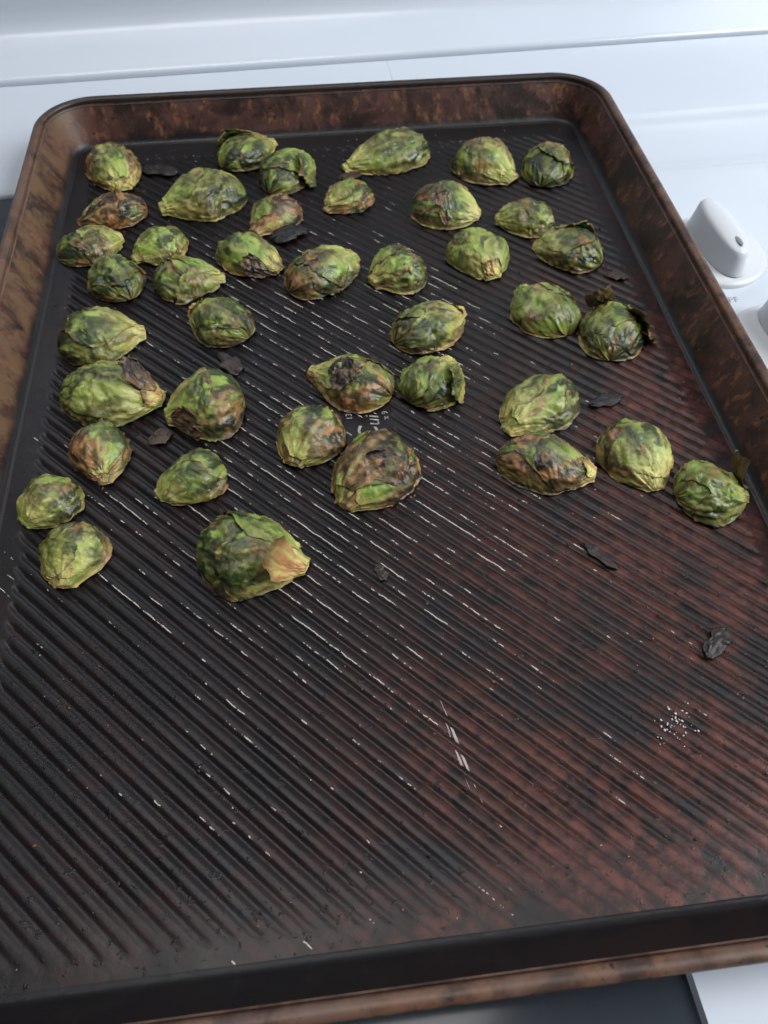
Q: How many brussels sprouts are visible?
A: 41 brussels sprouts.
